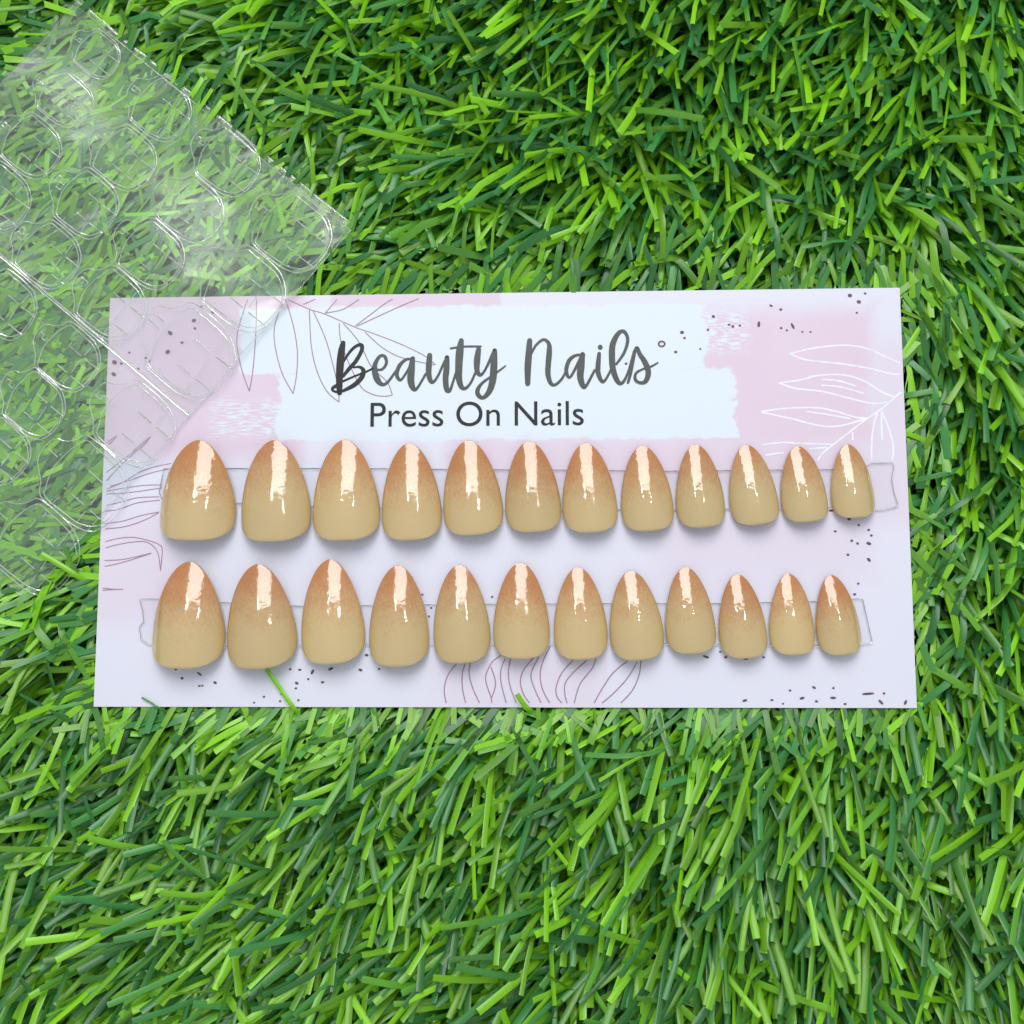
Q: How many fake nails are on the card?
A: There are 24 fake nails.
